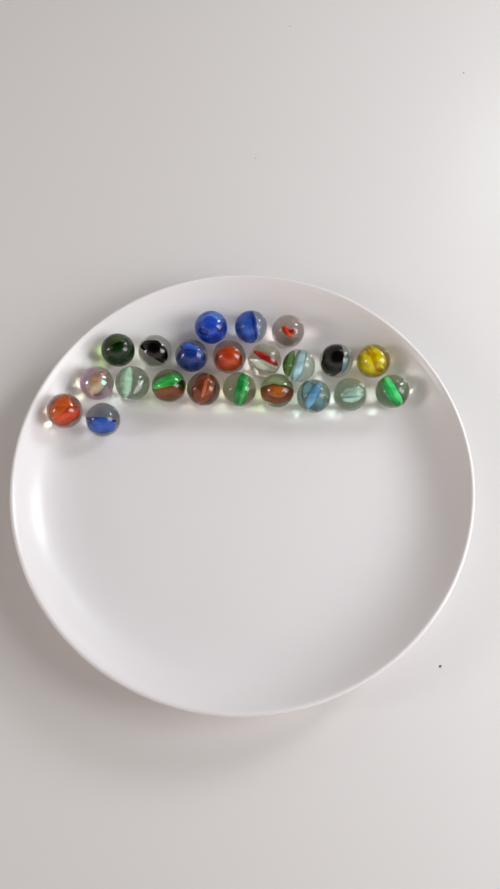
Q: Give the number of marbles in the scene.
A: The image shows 22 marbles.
